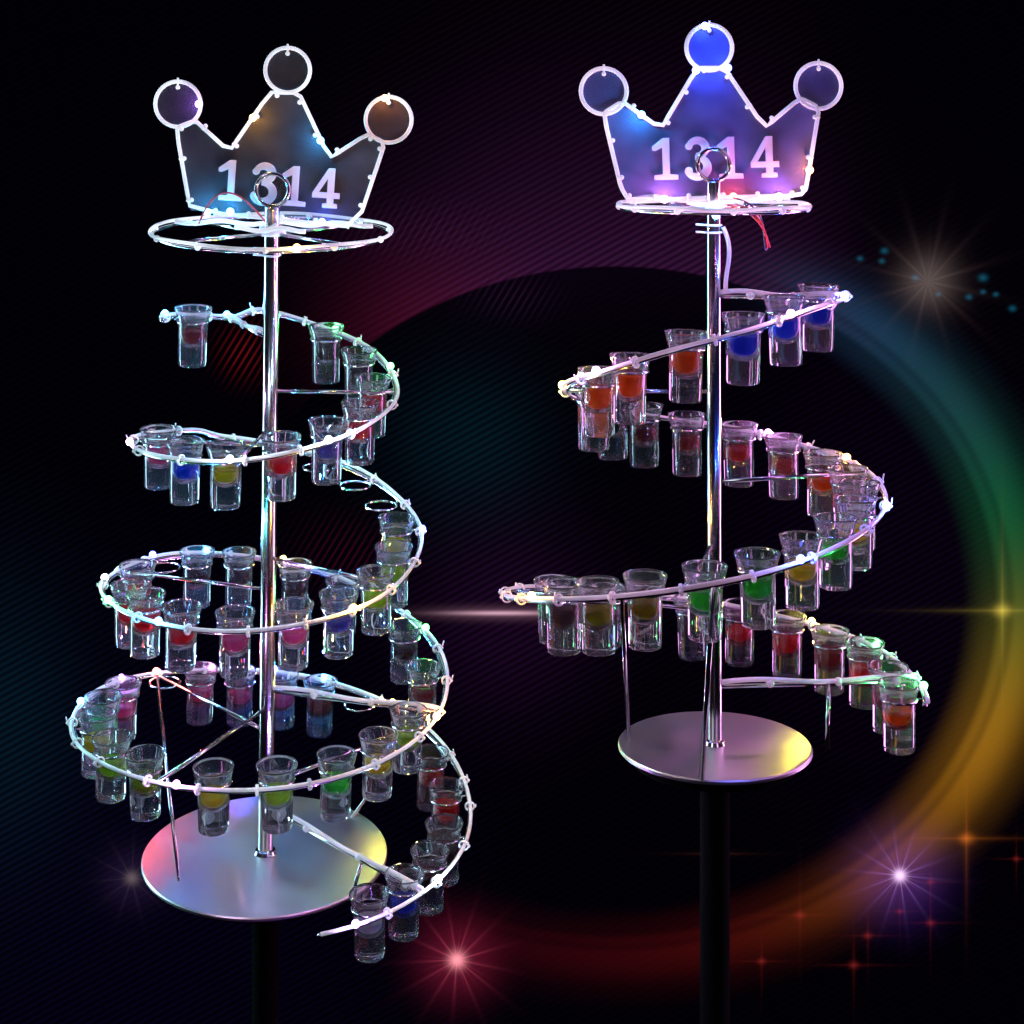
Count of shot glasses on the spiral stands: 78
